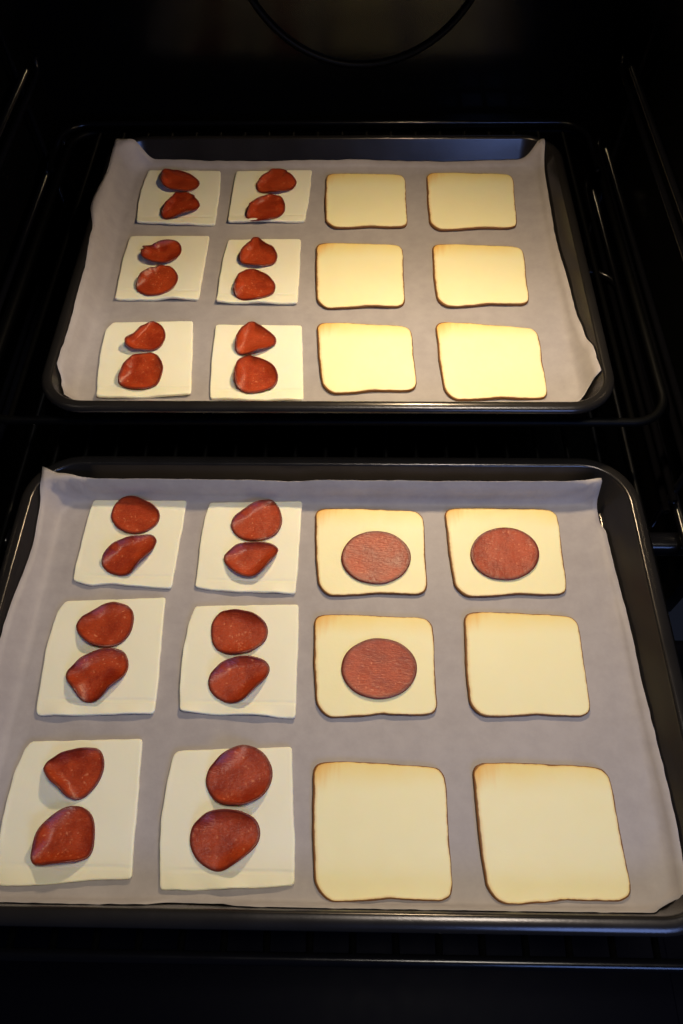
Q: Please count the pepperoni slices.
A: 27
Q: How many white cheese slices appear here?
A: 12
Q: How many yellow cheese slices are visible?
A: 12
